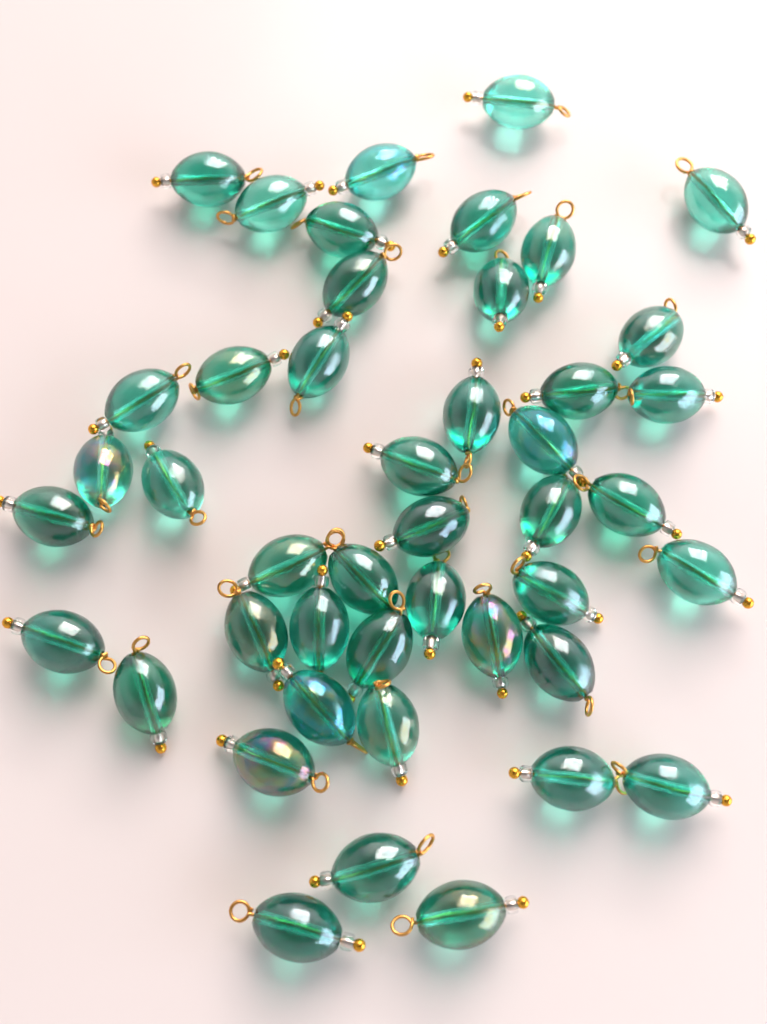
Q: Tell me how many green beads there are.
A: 45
